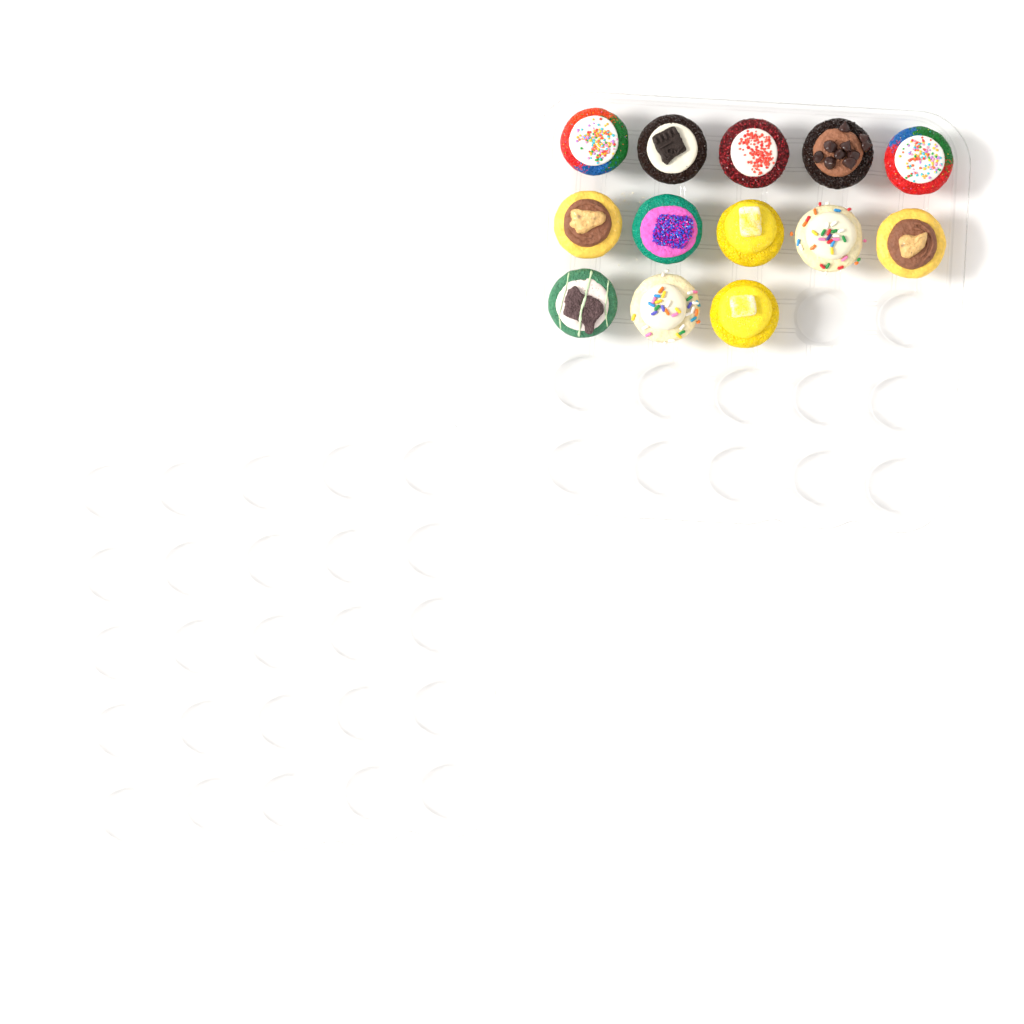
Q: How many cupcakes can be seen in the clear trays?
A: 13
